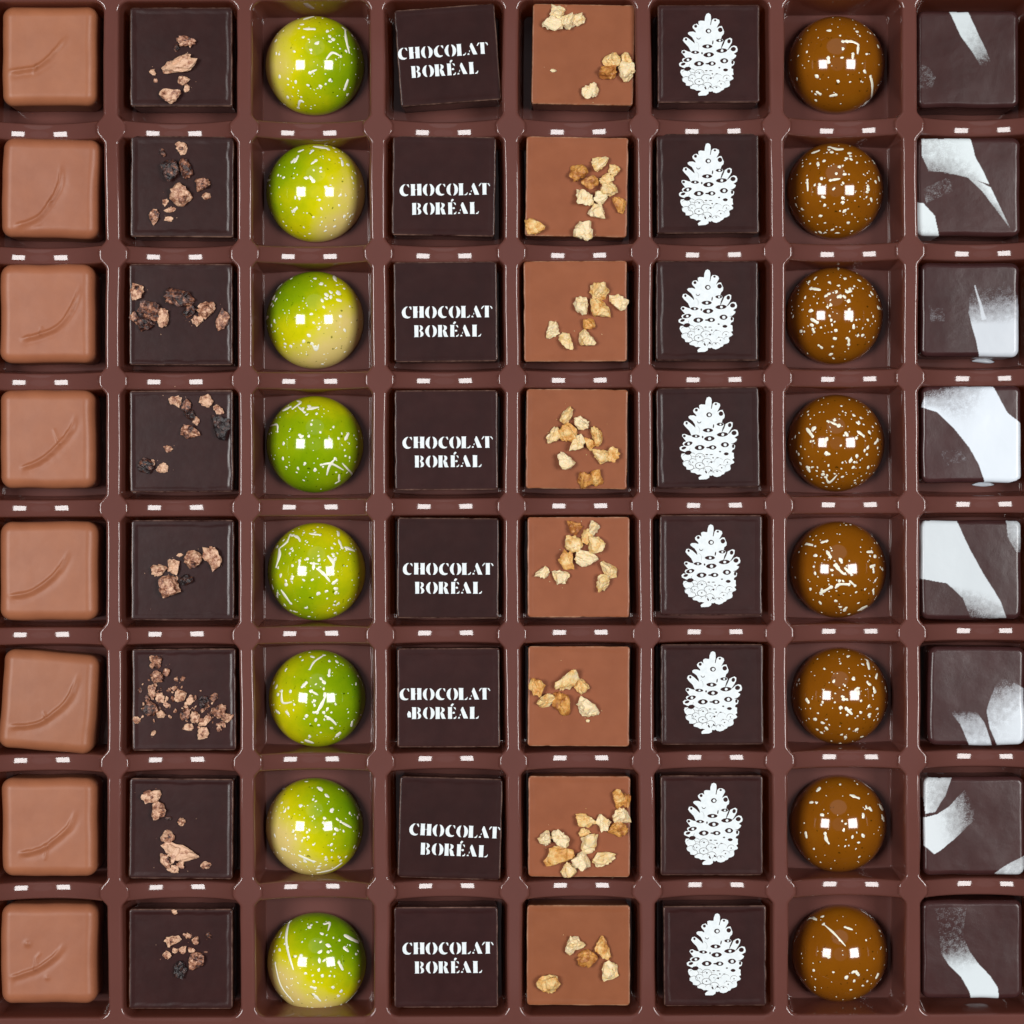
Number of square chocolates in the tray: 48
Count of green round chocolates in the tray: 8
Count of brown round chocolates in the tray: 8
